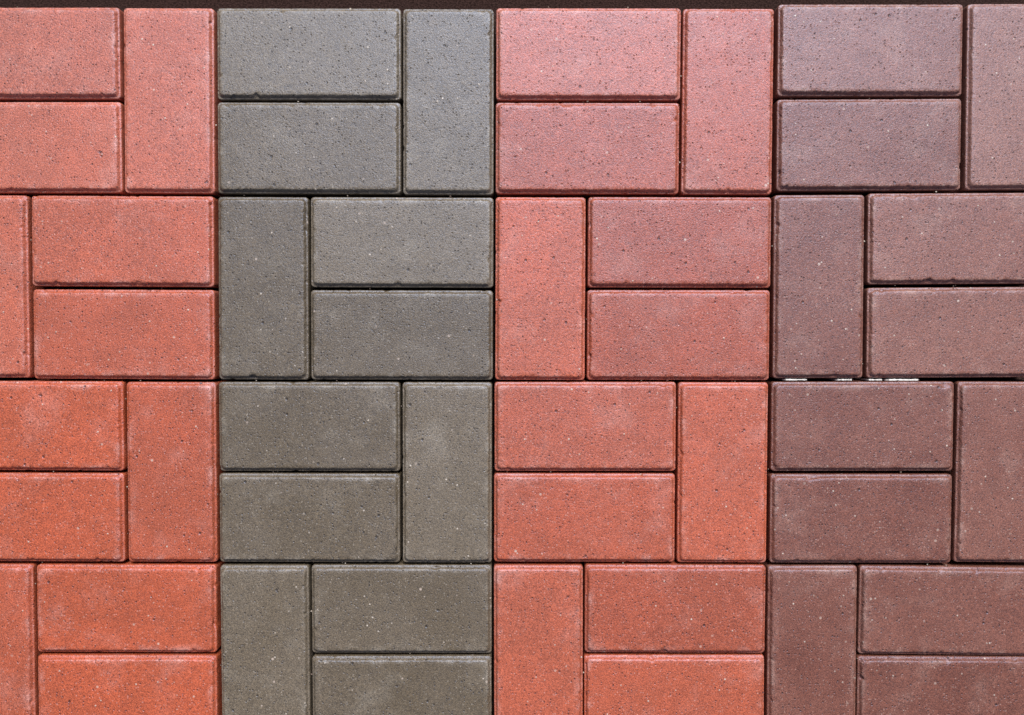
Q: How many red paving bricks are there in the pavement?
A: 24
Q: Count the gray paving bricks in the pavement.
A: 12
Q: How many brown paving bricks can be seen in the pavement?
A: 12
